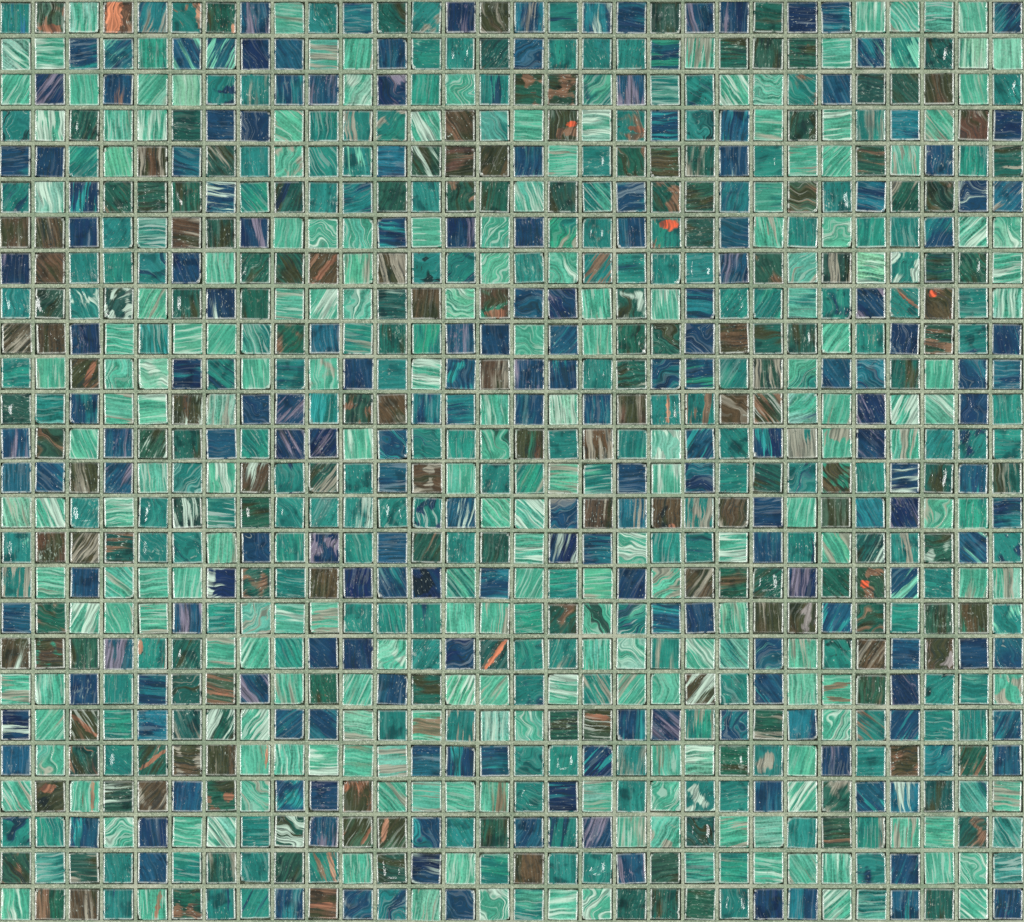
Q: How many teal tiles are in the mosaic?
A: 200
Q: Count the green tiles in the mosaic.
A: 198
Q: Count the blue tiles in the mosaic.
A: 196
